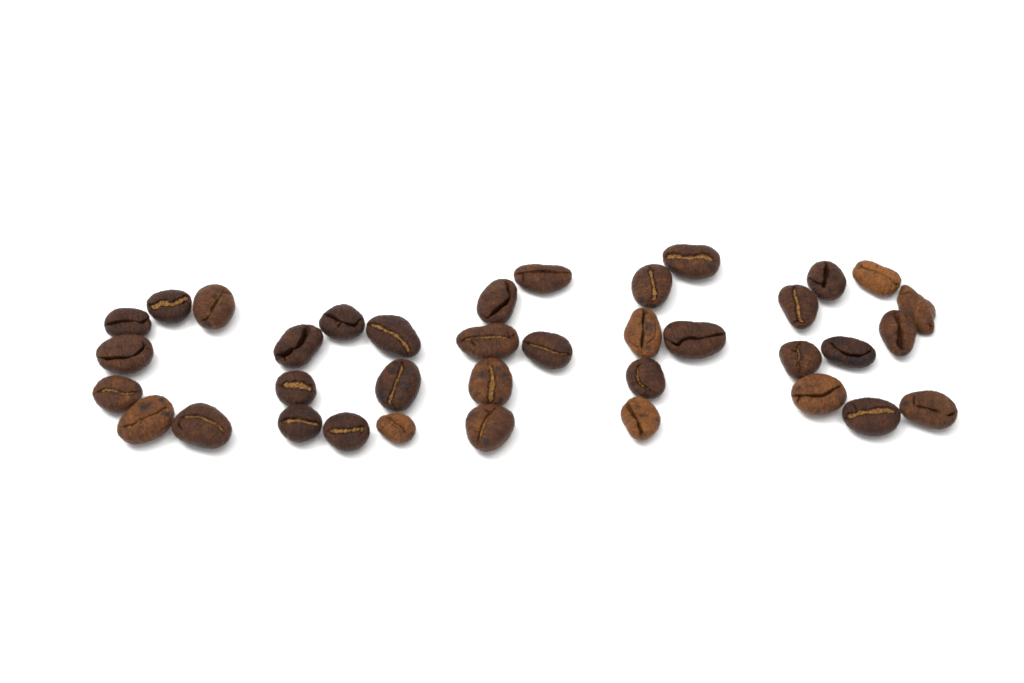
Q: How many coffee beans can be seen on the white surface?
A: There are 37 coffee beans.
